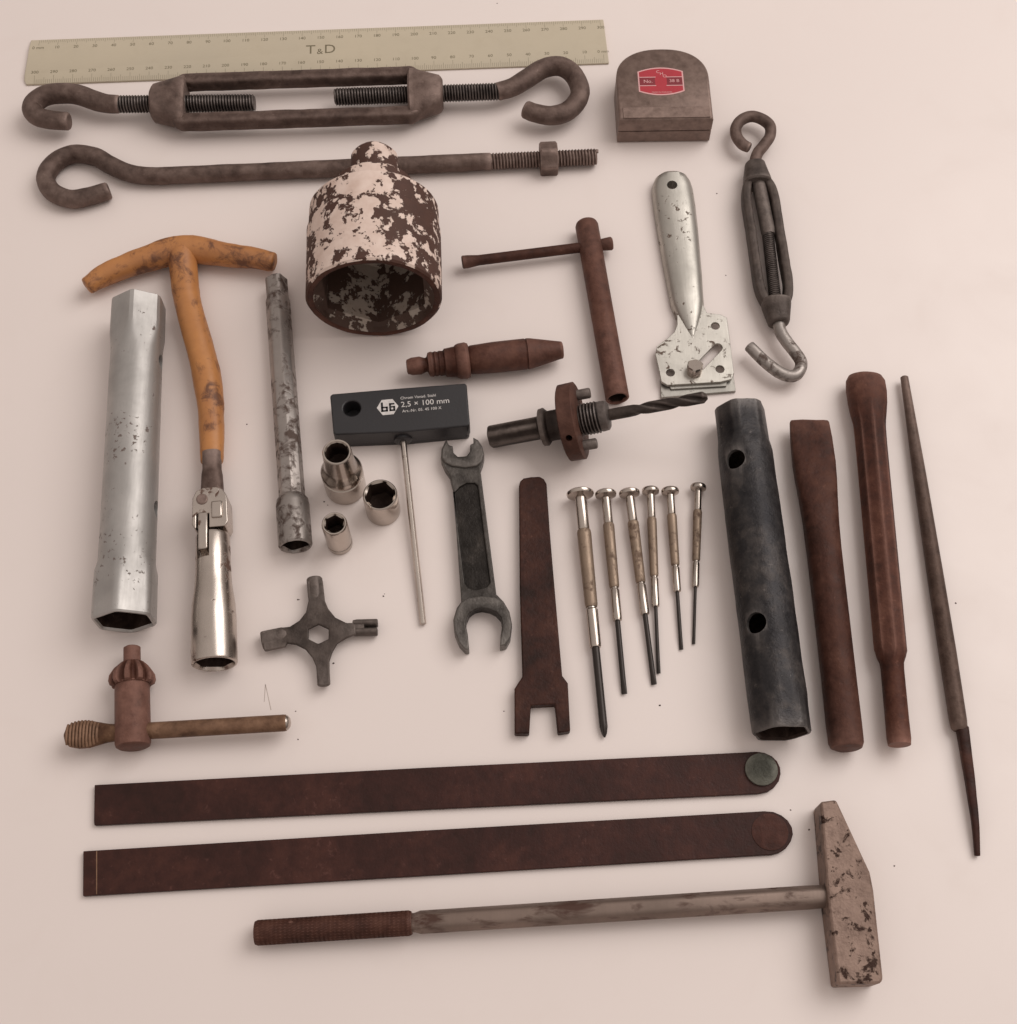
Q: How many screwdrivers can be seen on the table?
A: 6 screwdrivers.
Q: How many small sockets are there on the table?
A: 3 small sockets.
